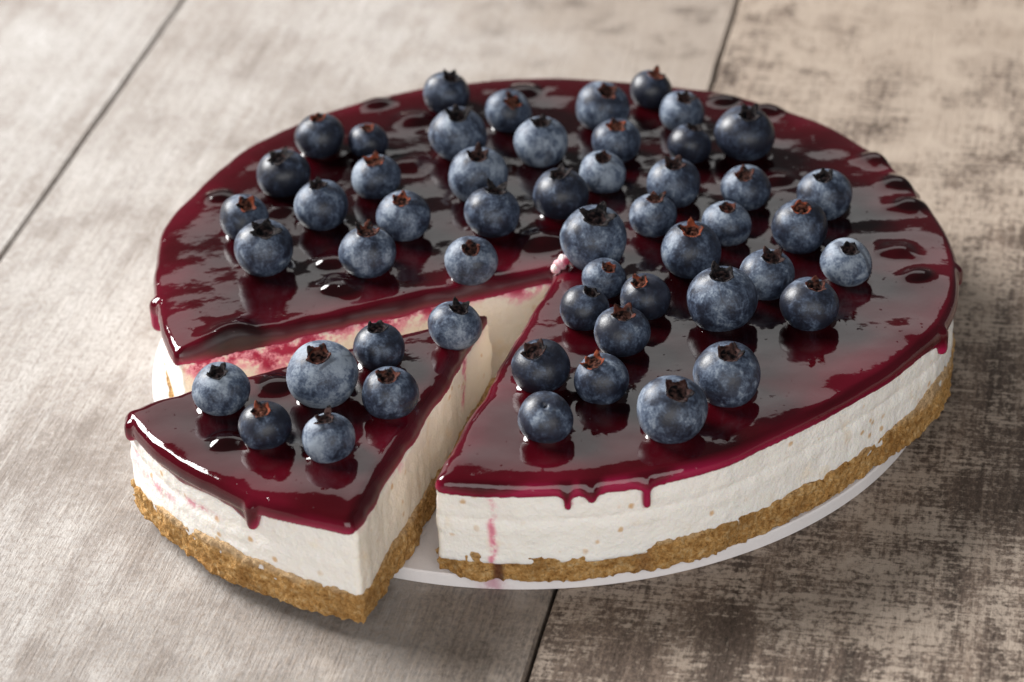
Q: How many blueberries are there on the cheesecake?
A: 52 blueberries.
